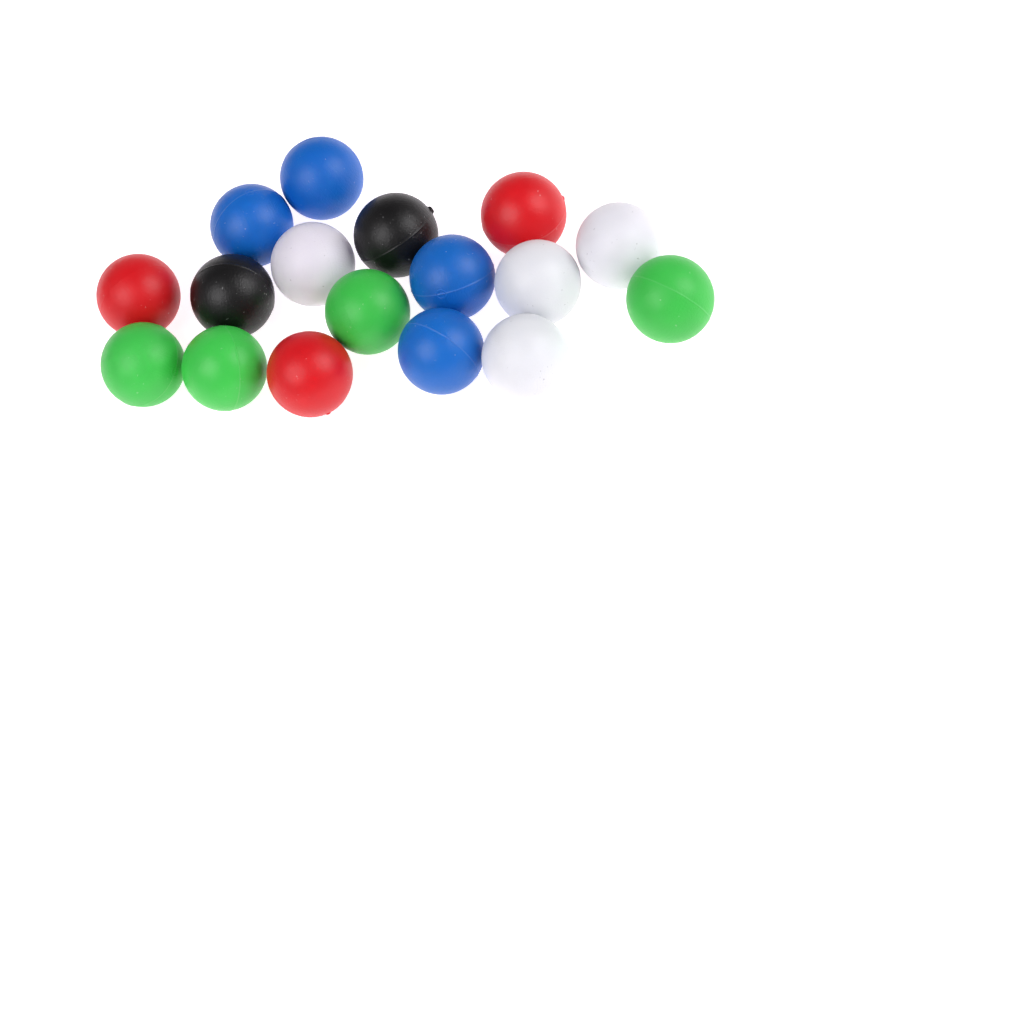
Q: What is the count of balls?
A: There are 17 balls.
